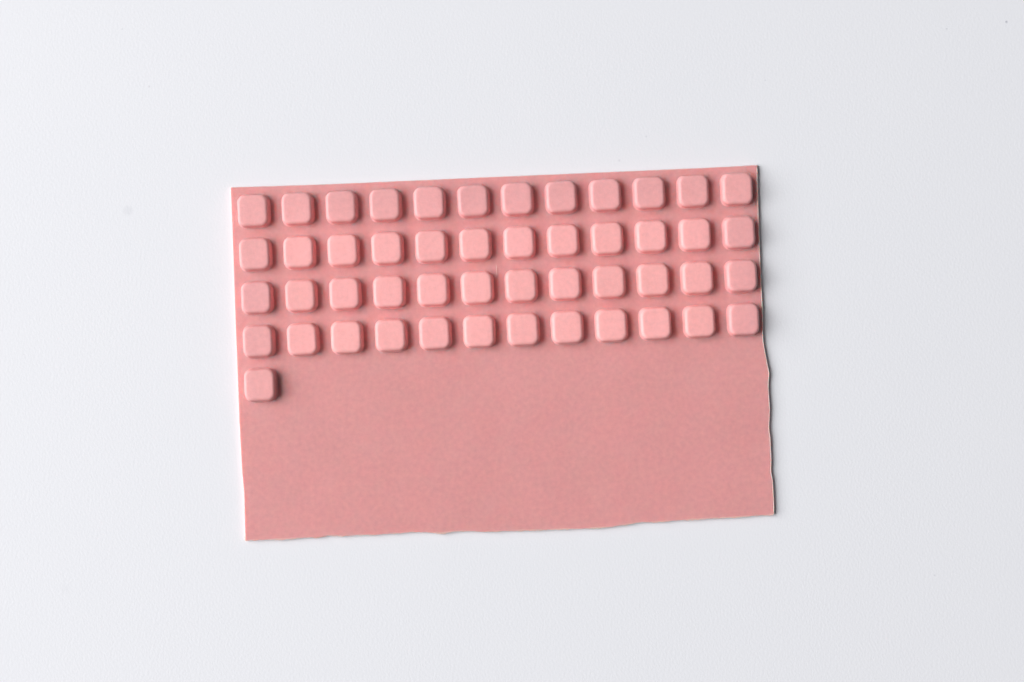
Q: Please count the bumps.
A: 49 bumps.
